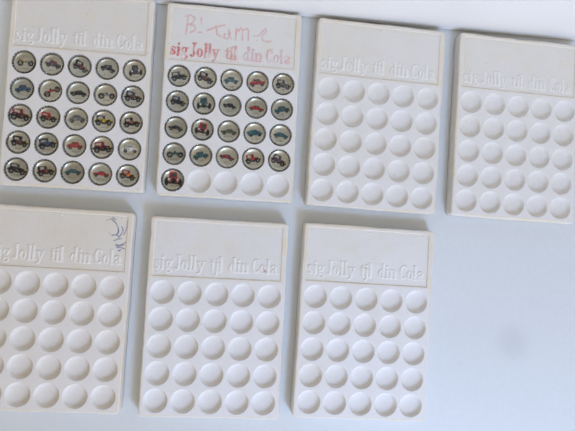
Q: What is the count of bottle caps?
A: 46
